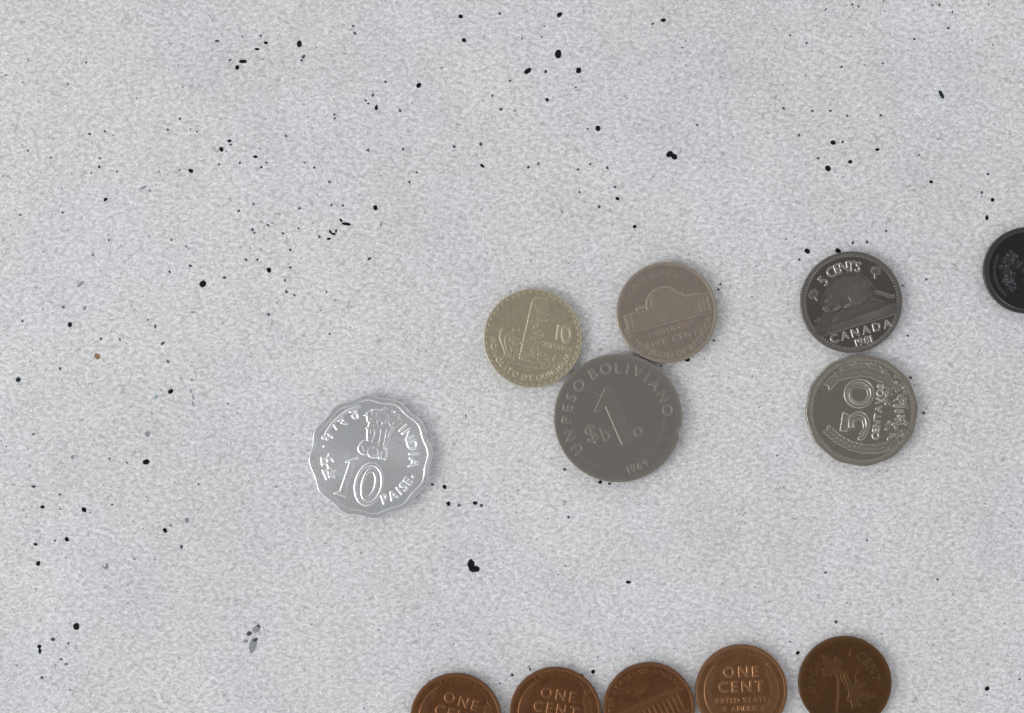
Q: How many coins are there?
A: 12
